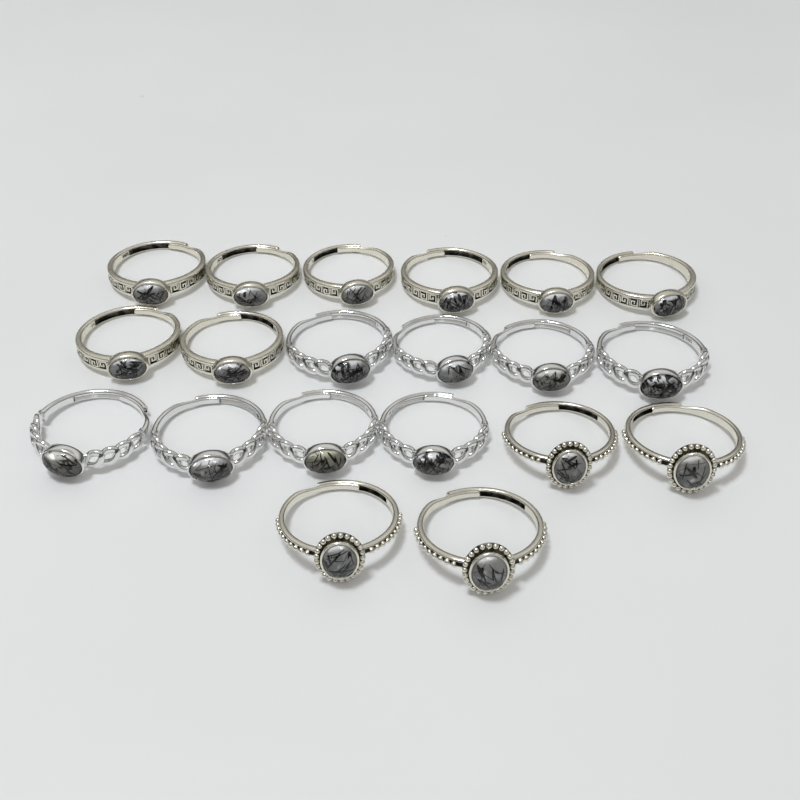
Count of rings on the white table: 20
